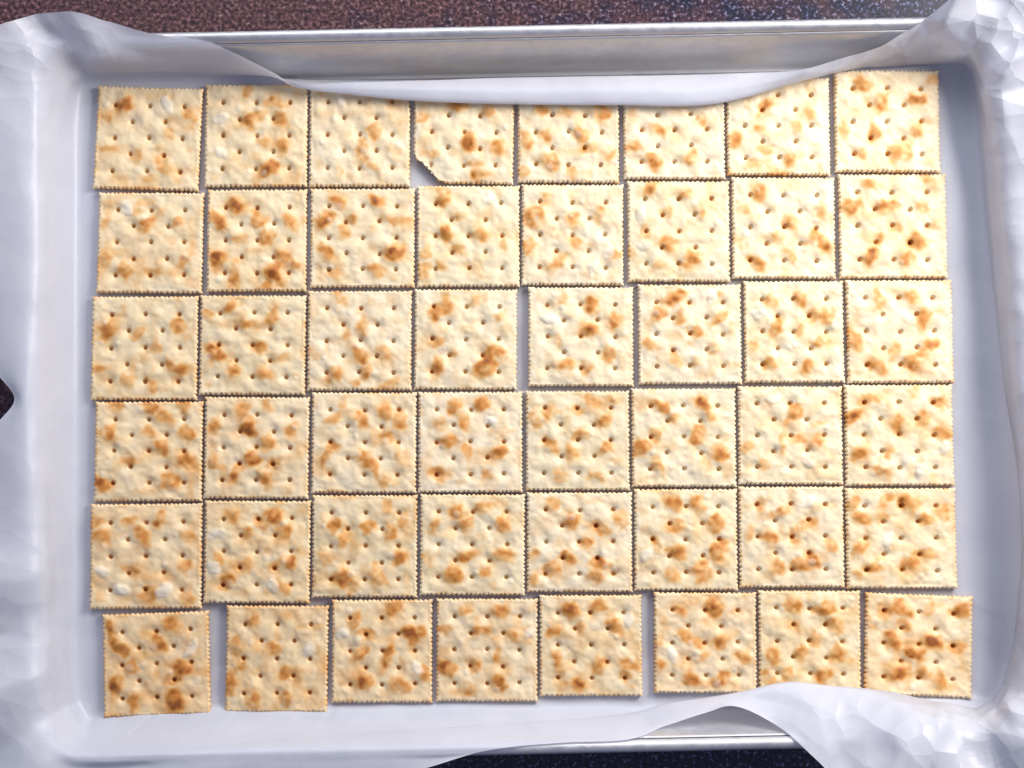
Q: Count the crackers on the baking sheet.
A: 48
